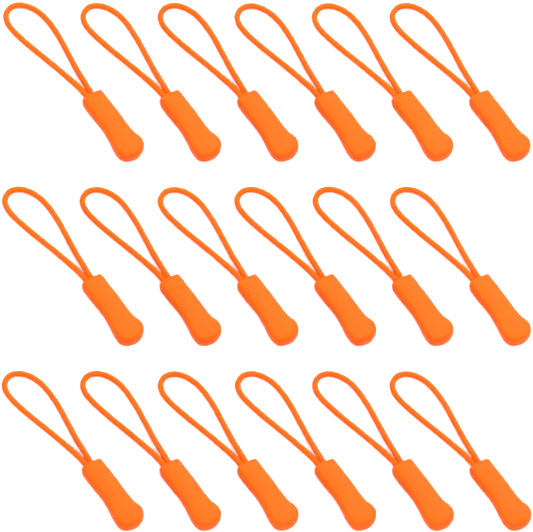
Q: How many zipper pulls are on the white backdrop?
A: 18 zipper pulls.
